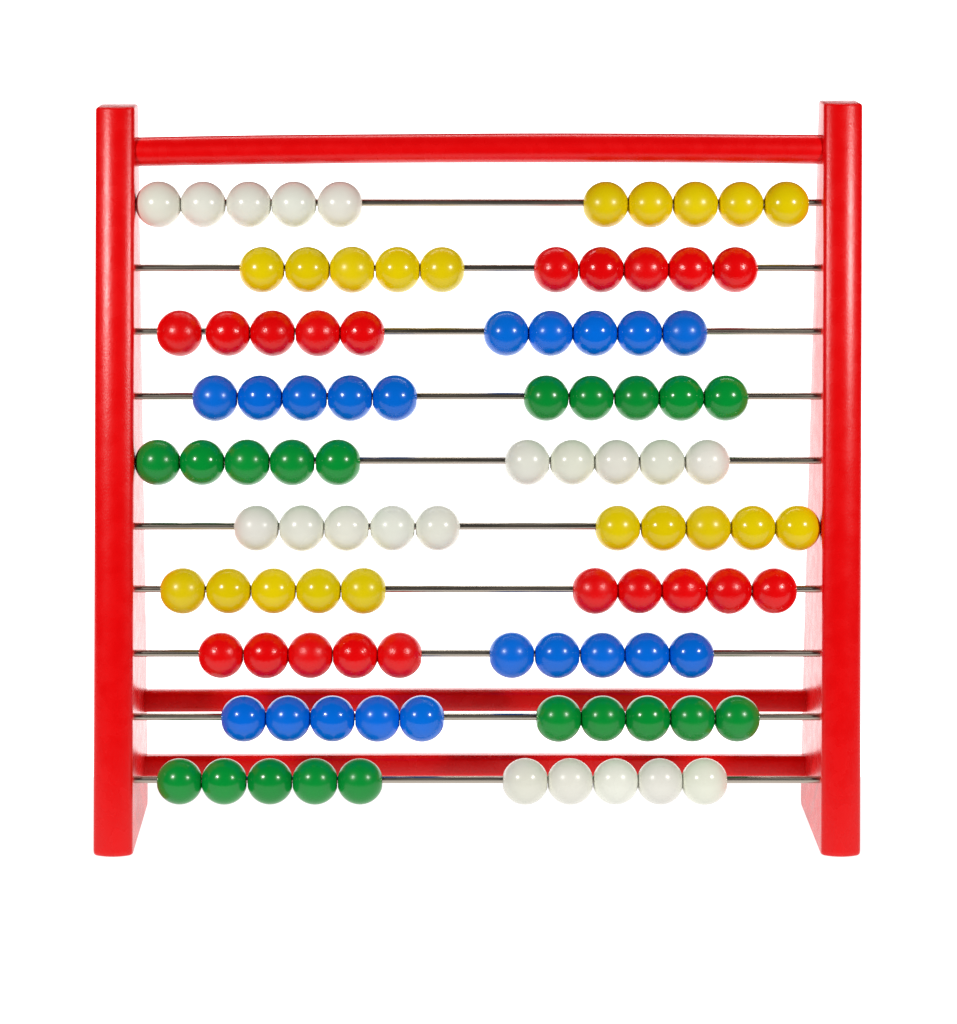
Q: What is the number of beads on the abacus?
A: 100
